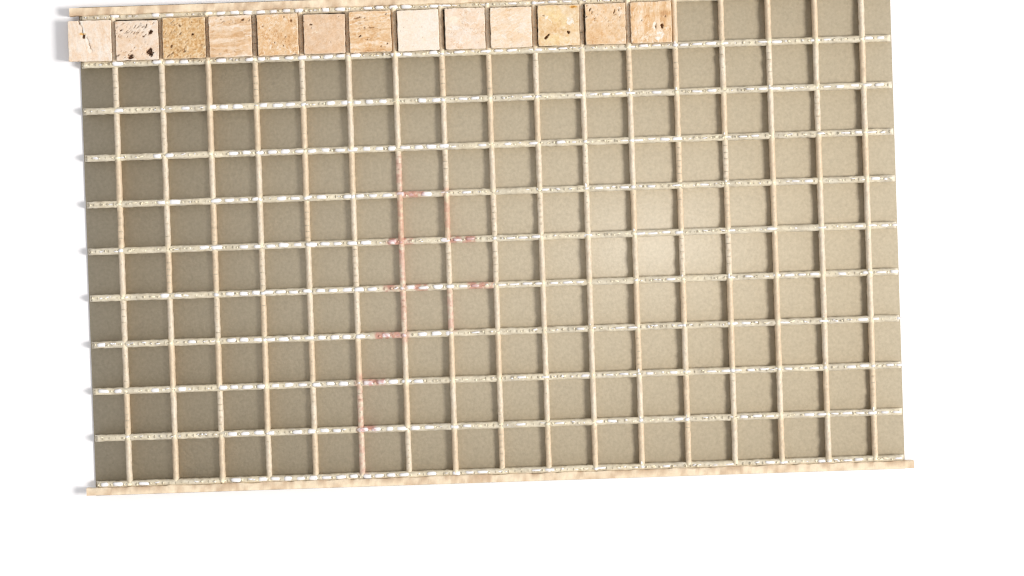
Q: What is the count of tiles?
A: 13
